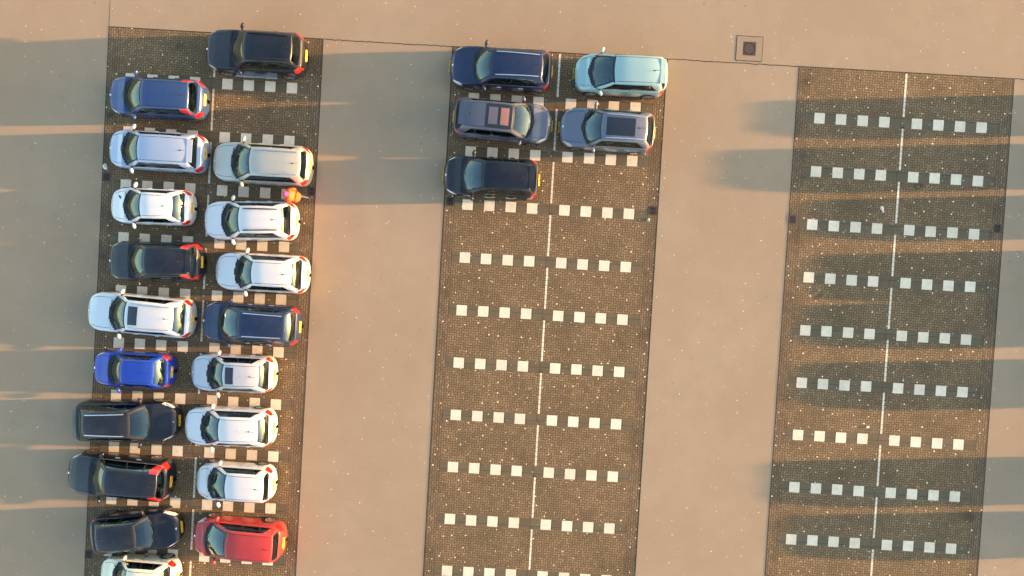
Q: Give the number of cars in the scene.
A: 24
